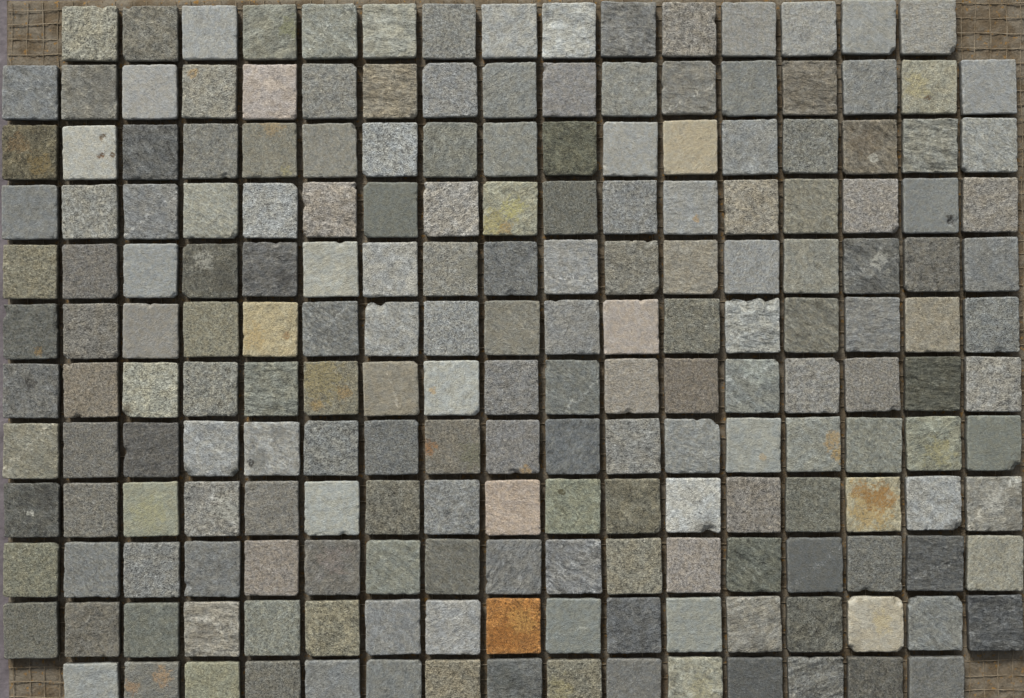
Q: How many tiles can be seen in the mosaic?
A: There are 200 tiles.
